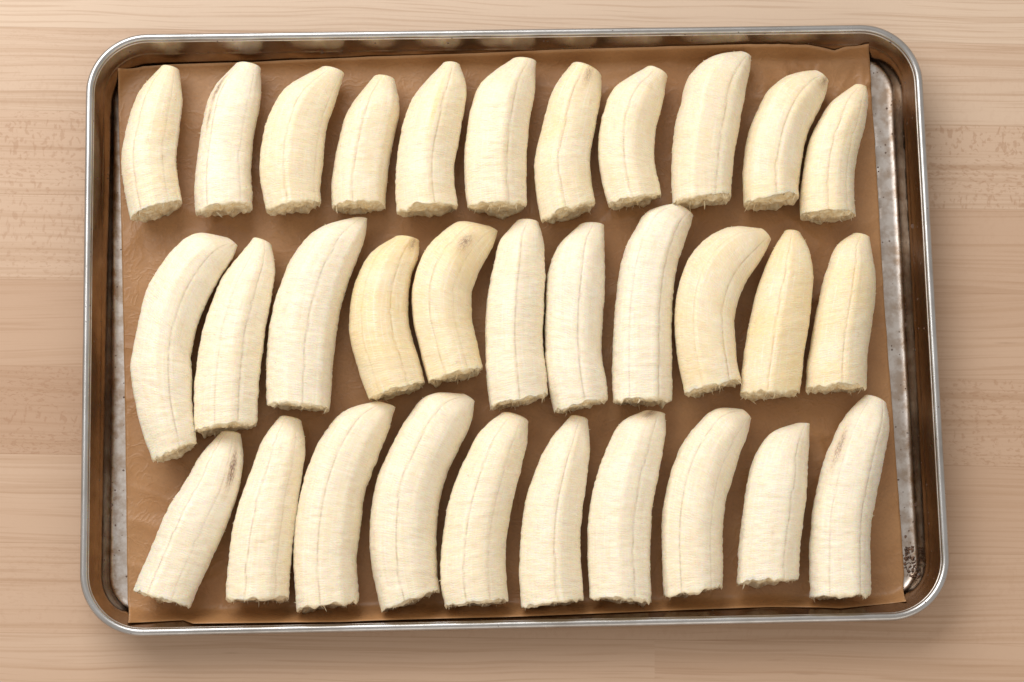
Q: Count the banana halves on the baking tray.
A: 32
